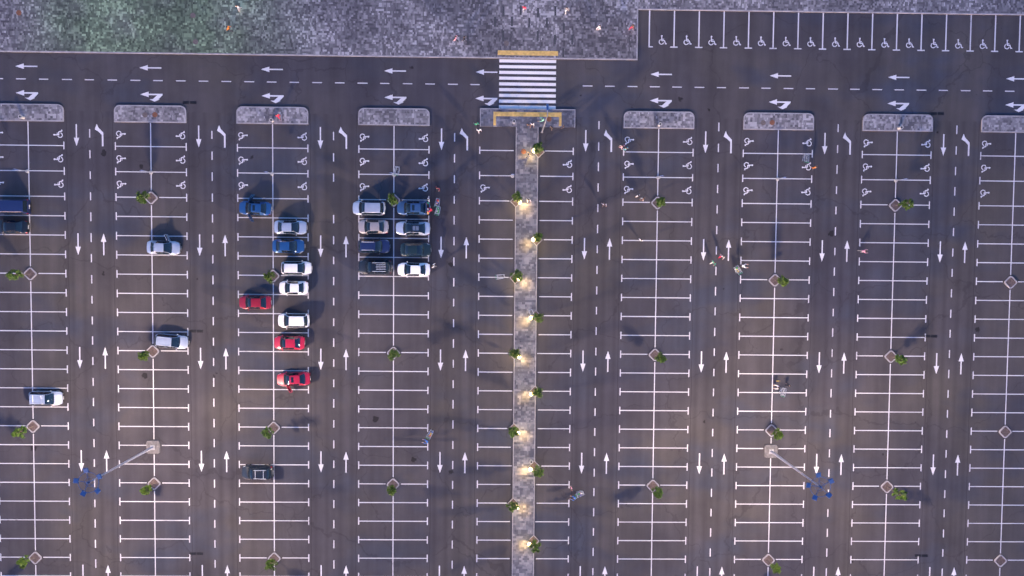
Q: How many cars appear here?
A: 23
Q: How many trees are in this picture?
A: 32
